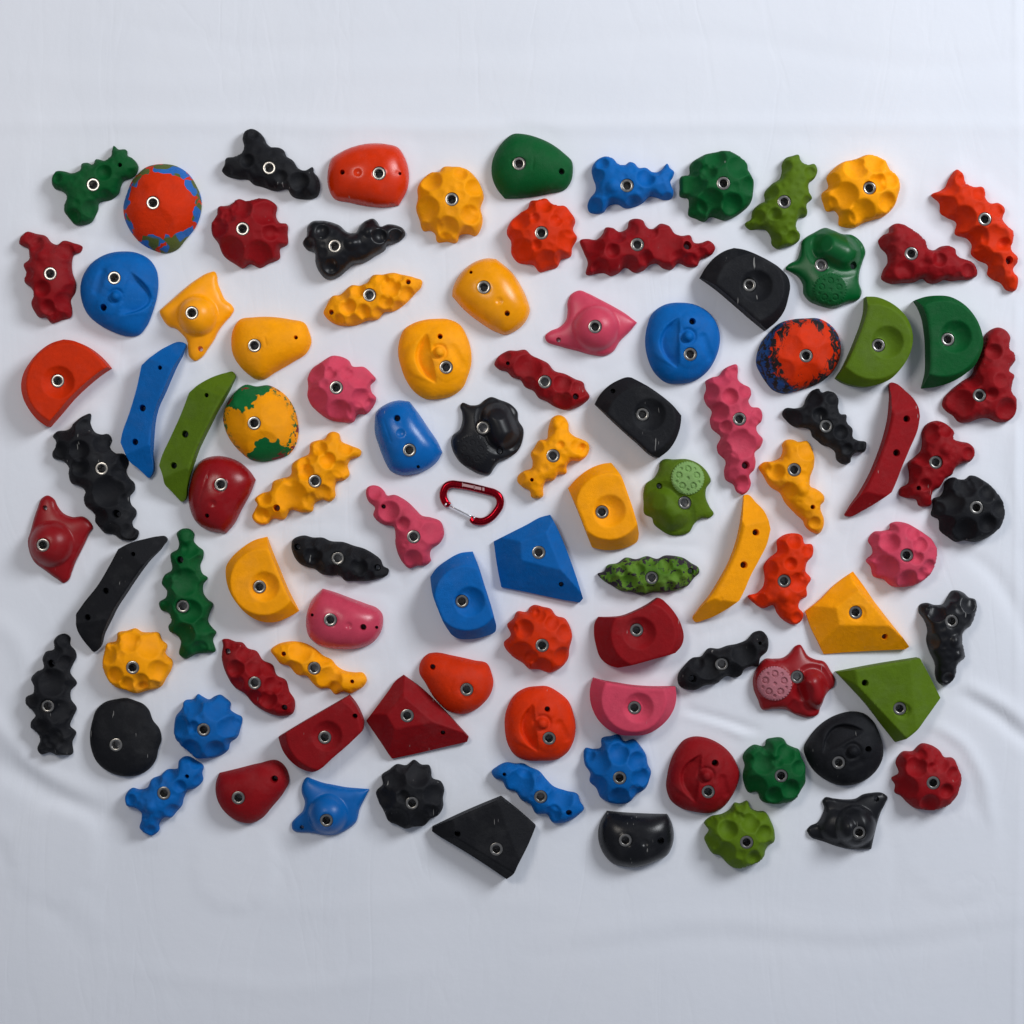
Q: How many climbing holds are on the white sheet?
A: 97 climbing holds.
